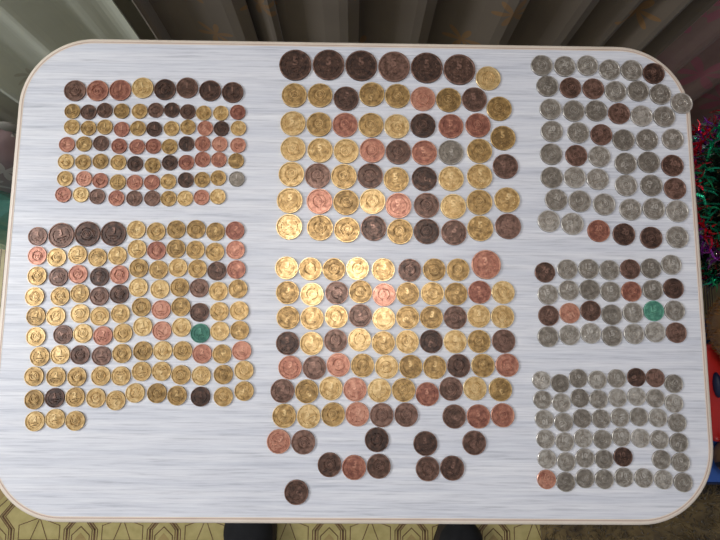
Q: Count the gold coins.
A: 176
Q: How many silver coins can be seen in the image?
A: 102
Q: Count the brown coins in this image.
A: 98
